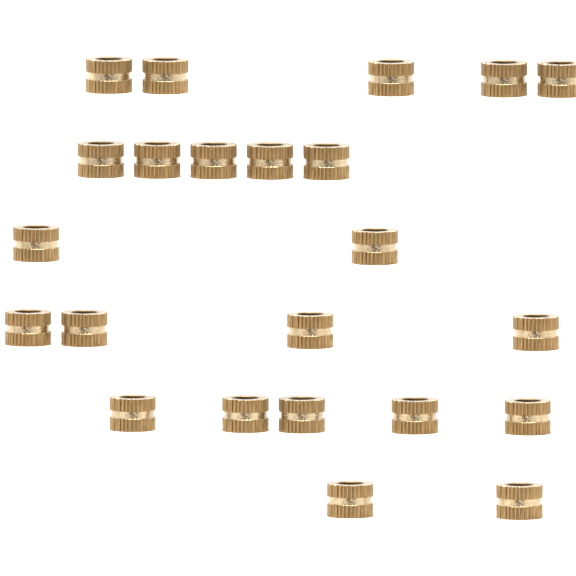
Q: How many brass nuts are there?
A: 23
